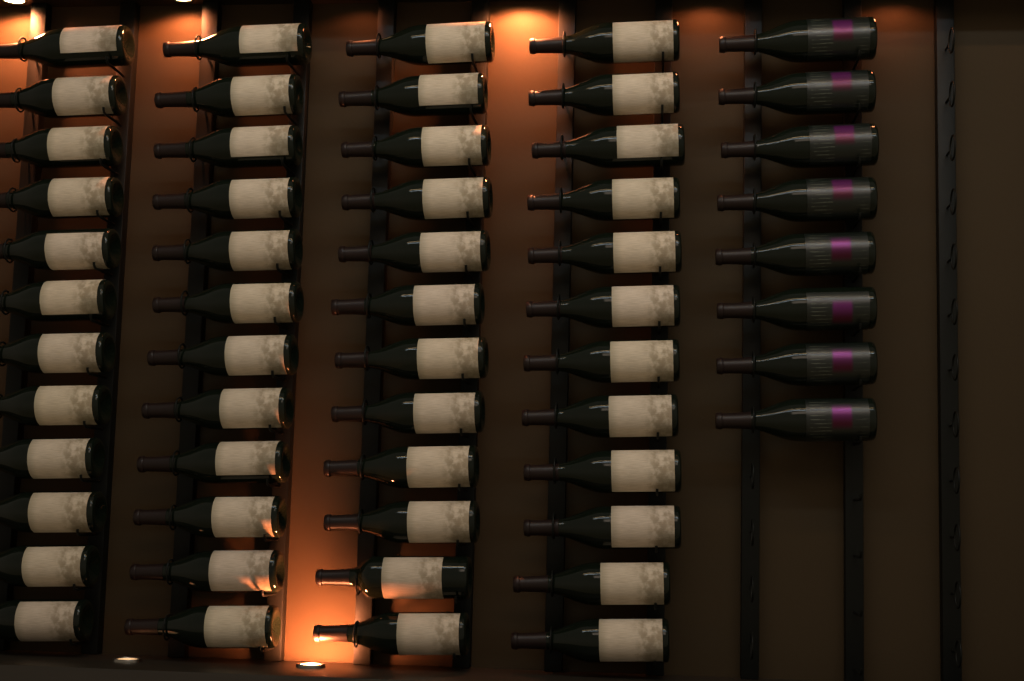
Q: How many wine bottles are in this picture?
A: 56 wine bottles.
